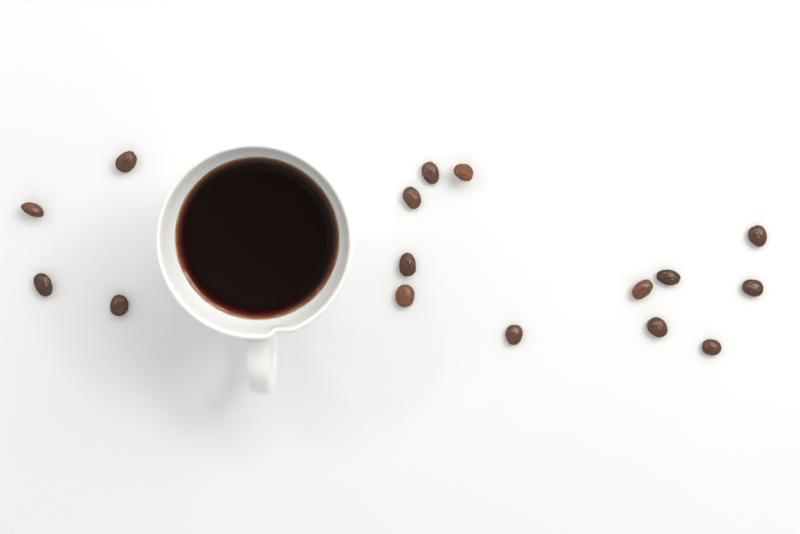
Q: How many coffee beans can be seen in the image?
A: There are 16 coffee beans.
